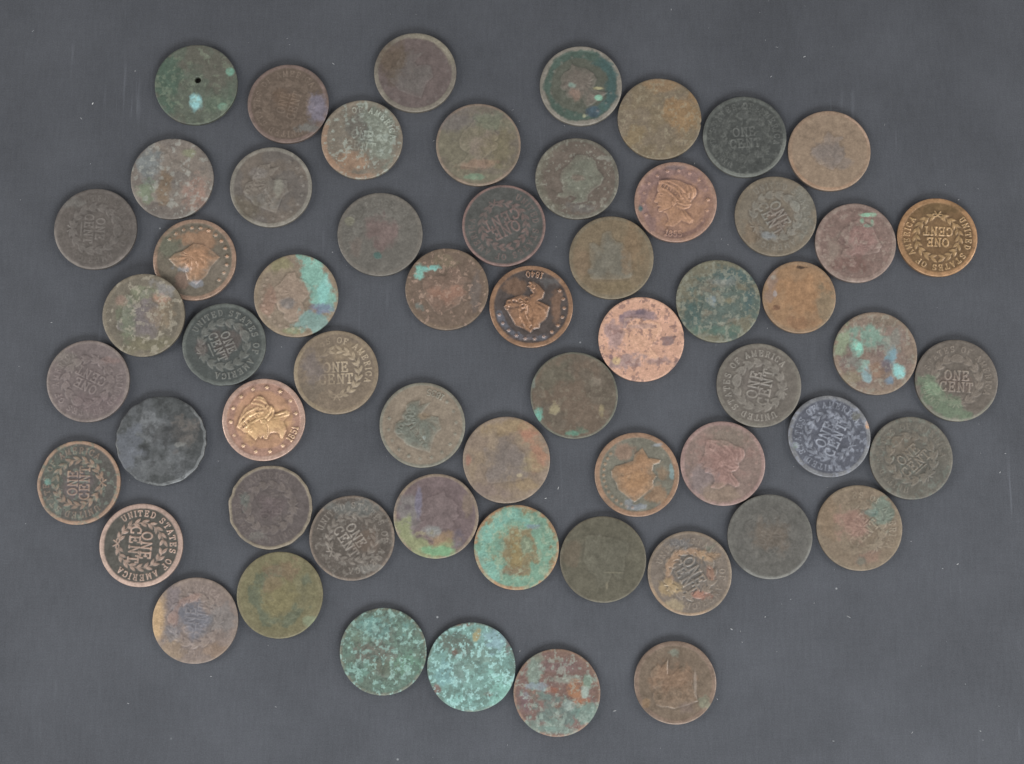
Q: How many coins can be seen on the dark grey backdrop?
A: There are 59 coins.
